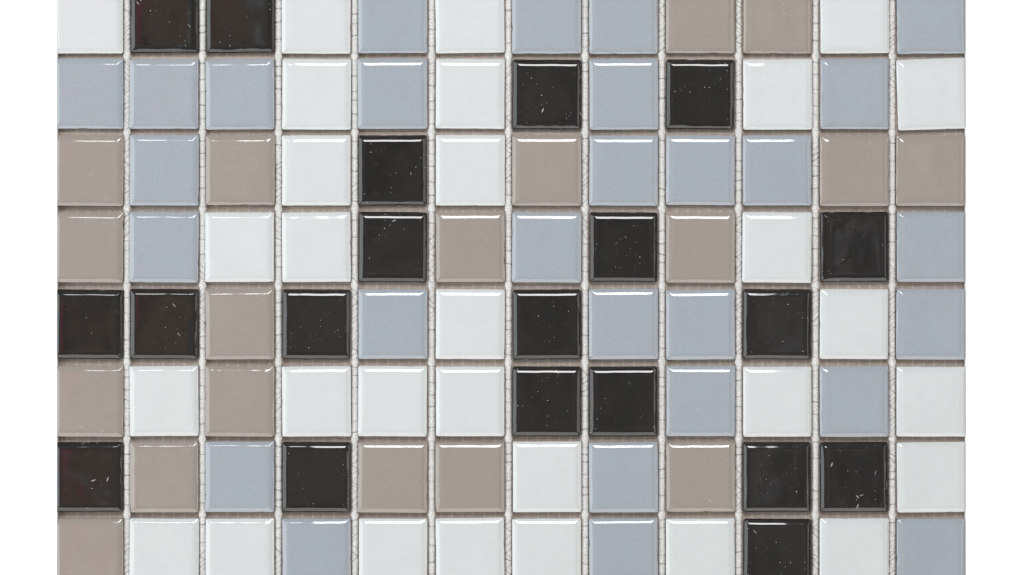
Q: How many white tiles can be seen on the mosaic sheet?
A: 30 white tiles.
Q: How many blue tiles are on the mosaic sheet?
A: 28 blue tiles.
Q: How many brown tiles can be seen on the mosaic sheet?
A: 18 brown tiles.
